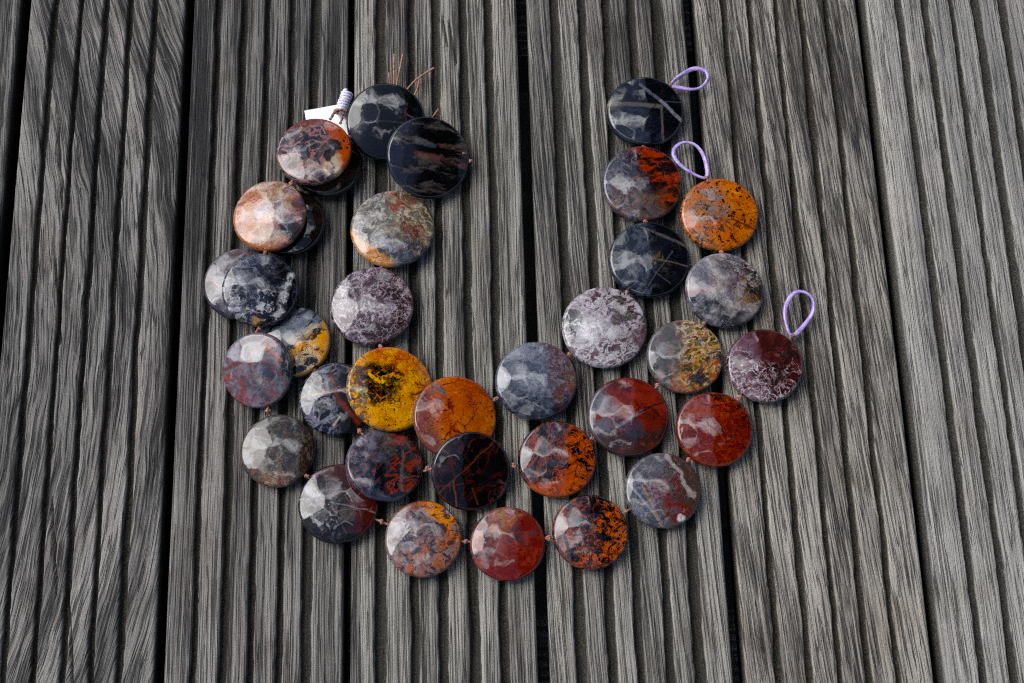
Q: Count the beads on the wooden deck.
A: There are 35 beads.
